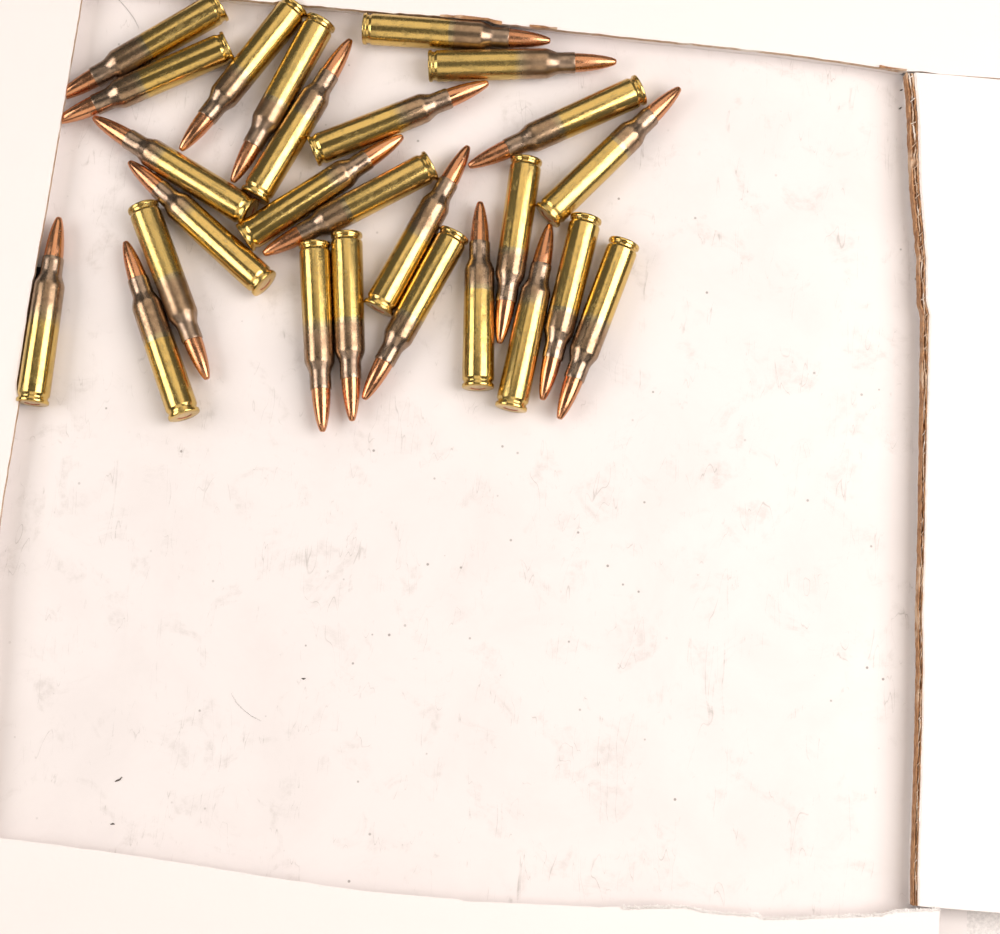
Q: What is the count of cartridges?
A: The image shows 26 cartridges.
